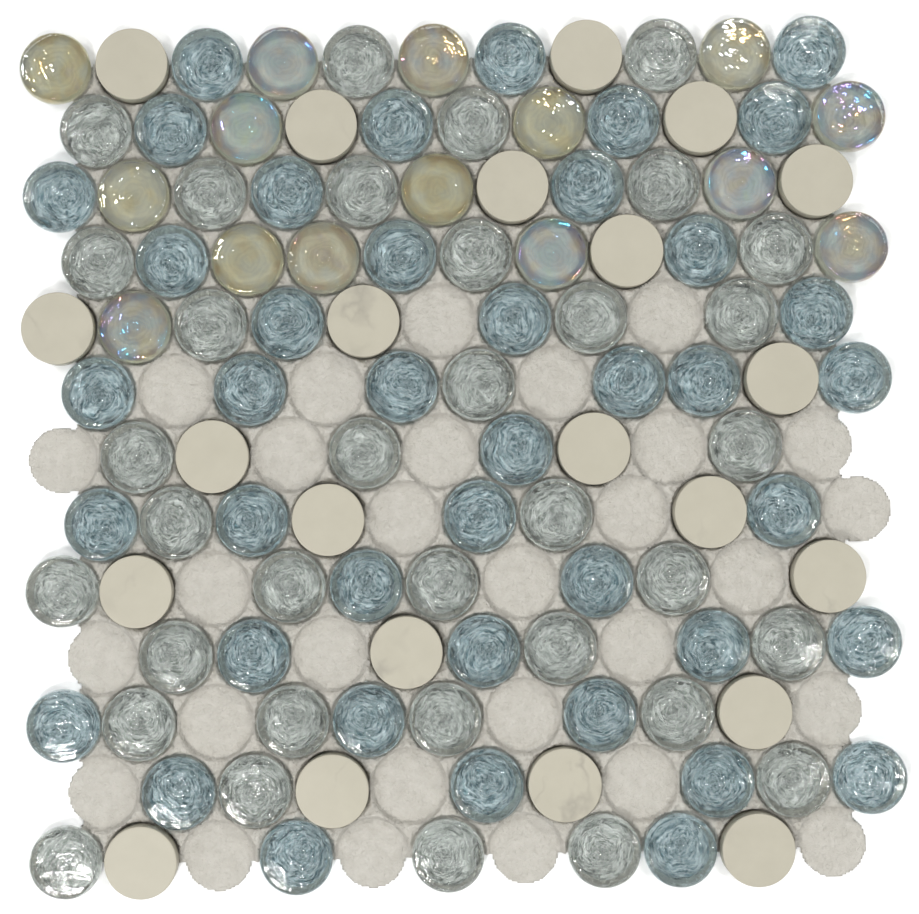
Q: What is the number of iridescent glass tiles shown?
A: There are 15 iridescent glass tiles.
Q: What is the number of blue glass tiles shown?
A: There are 42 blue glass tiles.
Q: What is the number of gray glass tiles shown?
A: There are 35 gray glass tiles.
